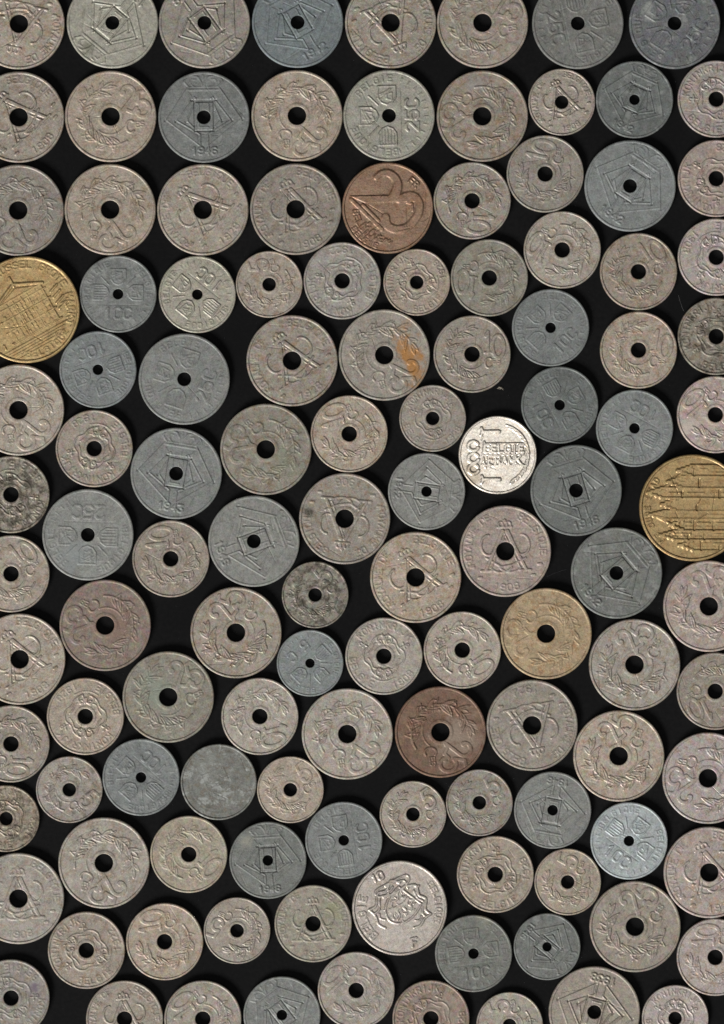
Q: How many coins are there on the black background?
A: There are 121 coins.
